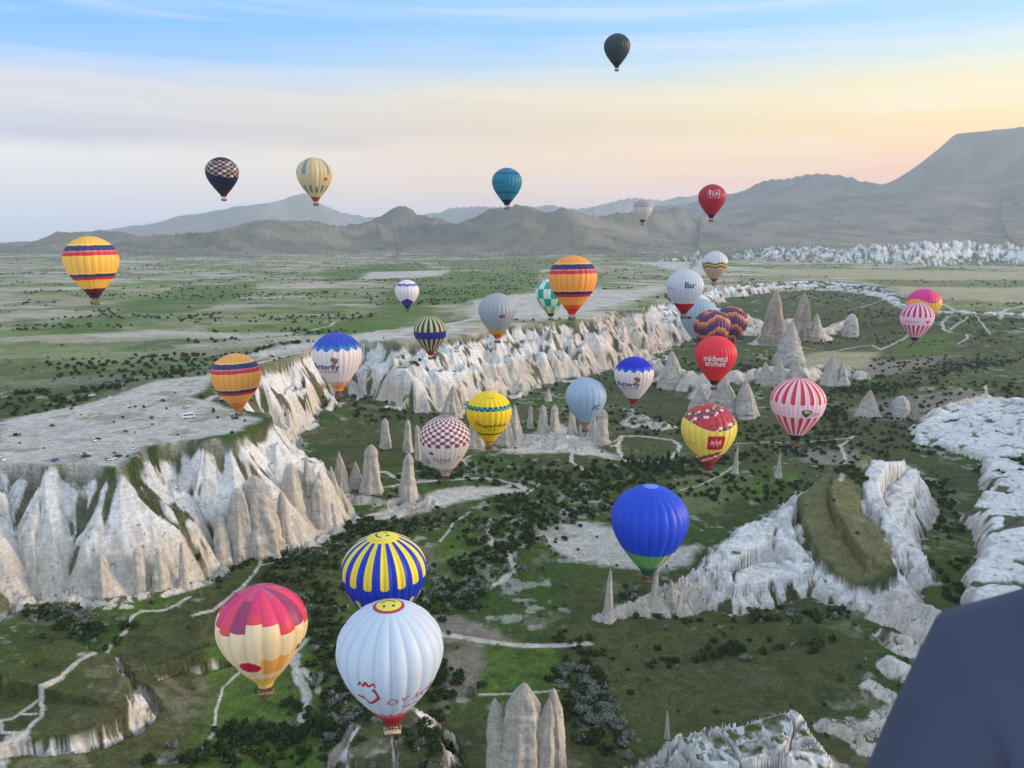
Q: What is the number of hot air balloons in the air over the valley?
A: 32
